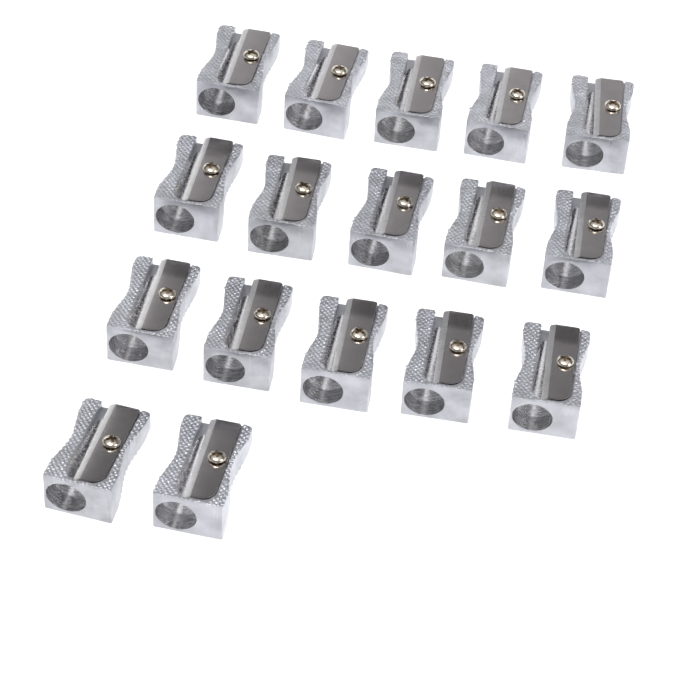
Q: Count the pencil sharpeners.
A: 17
